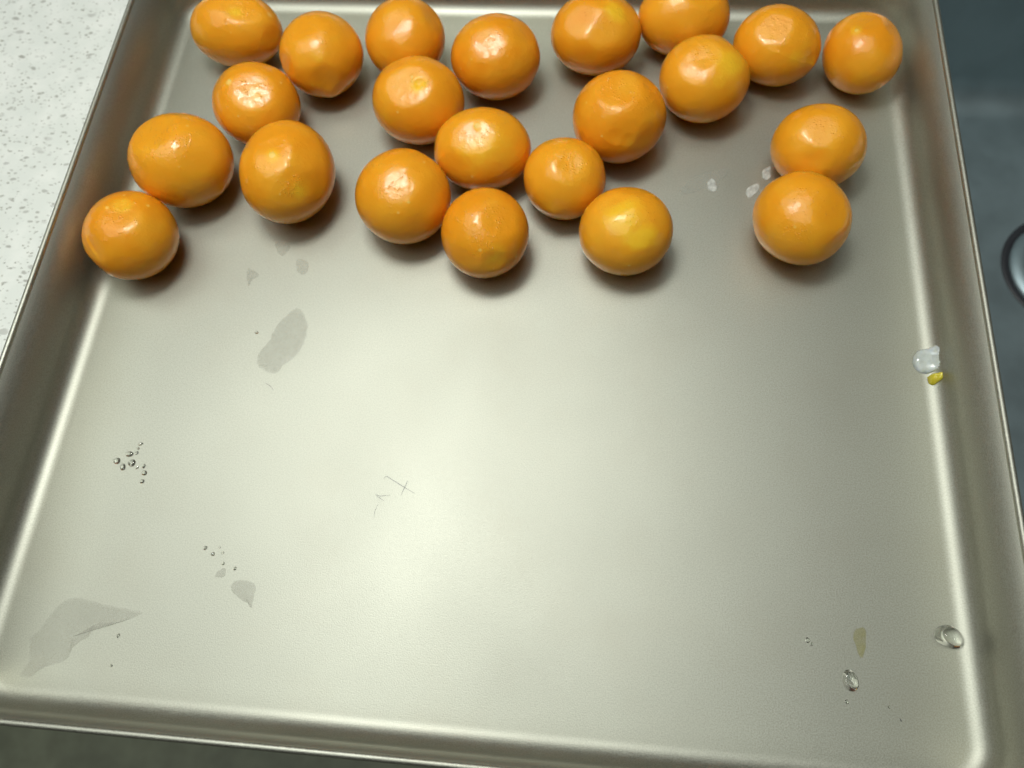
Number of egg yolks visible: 22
